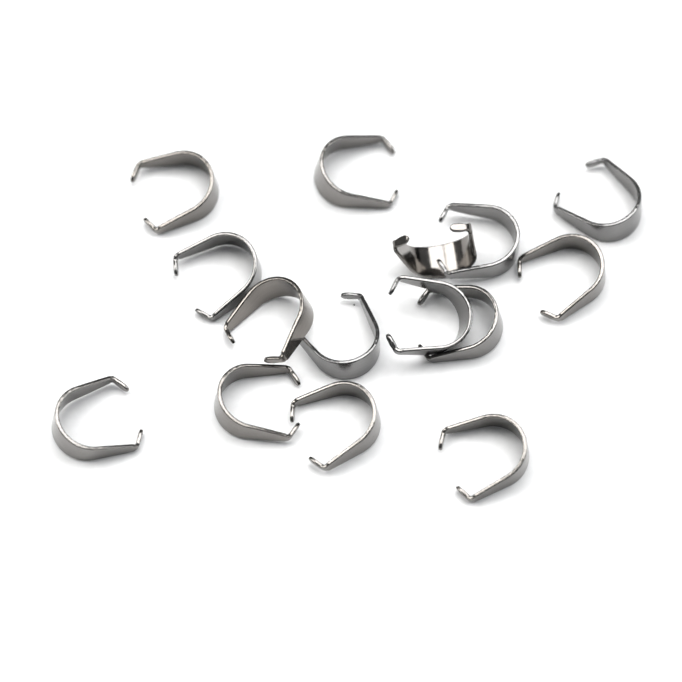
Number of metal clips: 15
